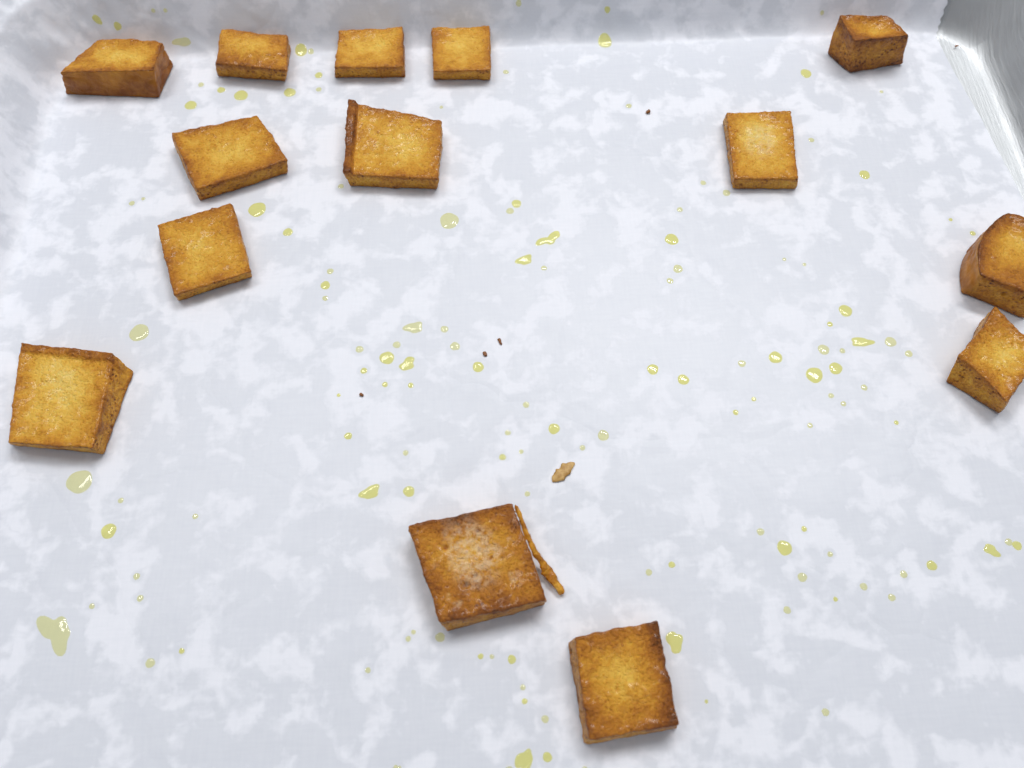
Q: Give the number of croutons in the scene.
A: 14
